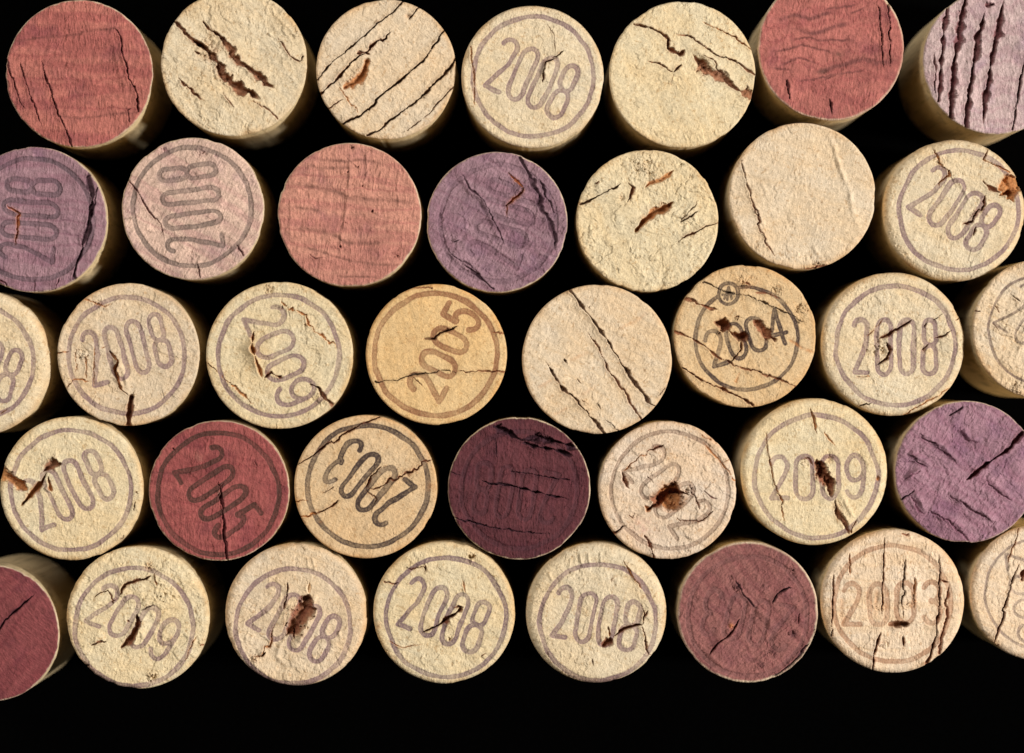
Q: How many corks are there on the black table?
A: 37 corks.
